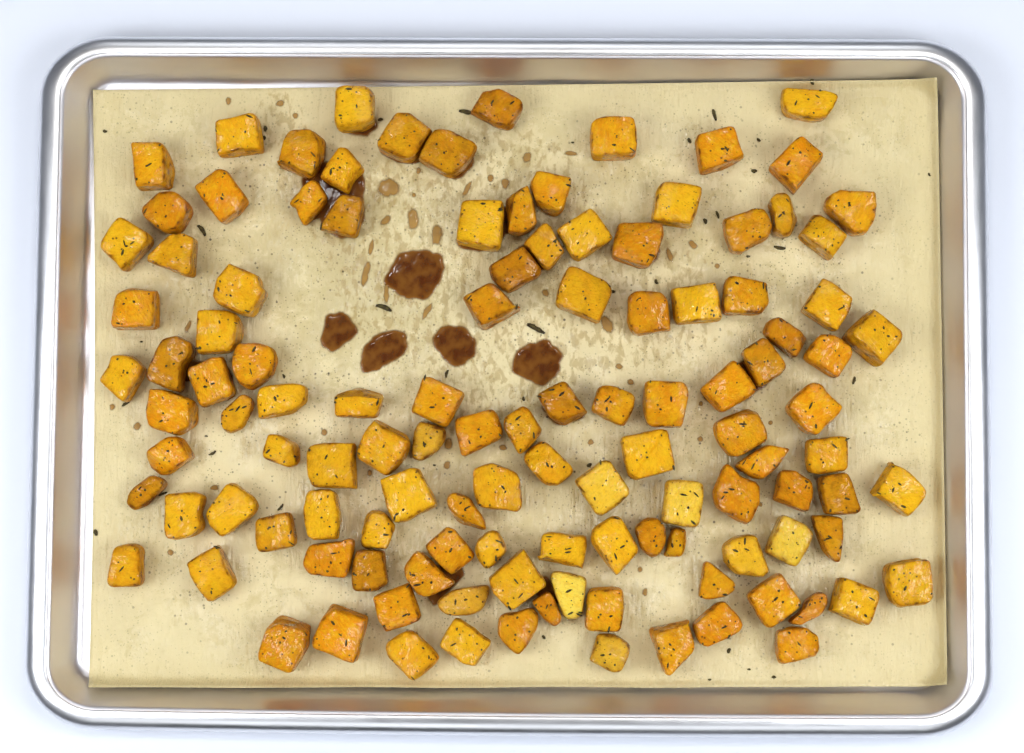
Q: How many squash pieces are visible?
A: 118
